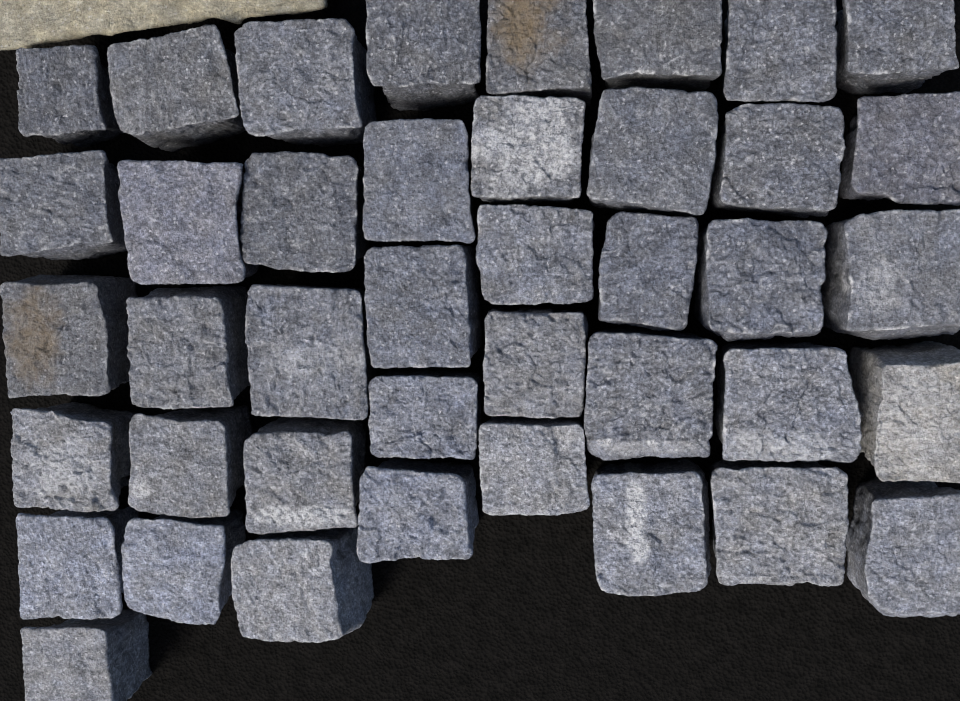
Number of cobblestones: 41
